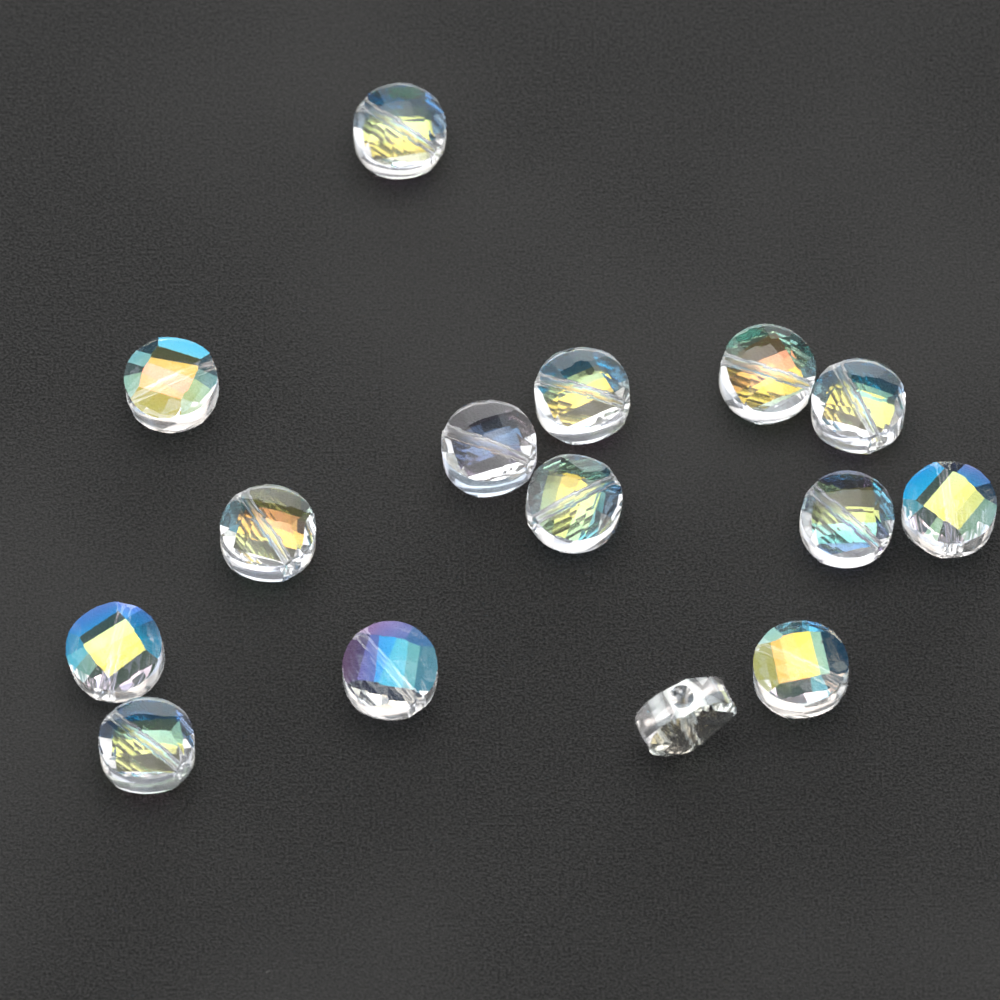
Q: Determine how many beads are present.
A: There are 15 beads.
